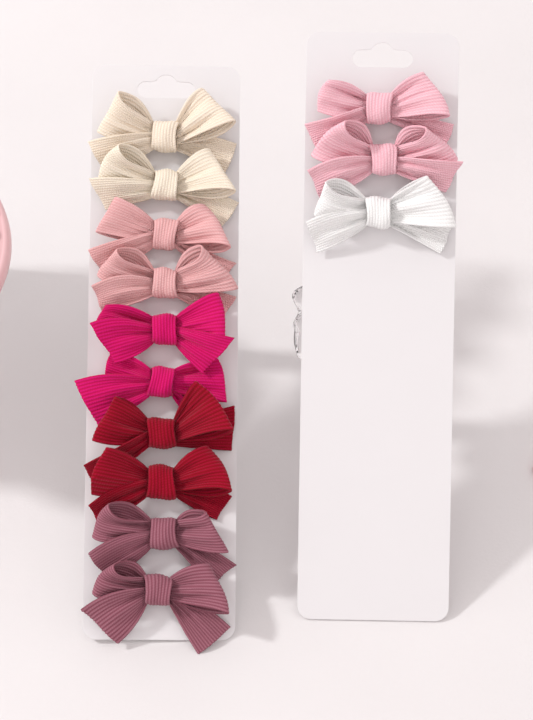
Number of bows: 13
